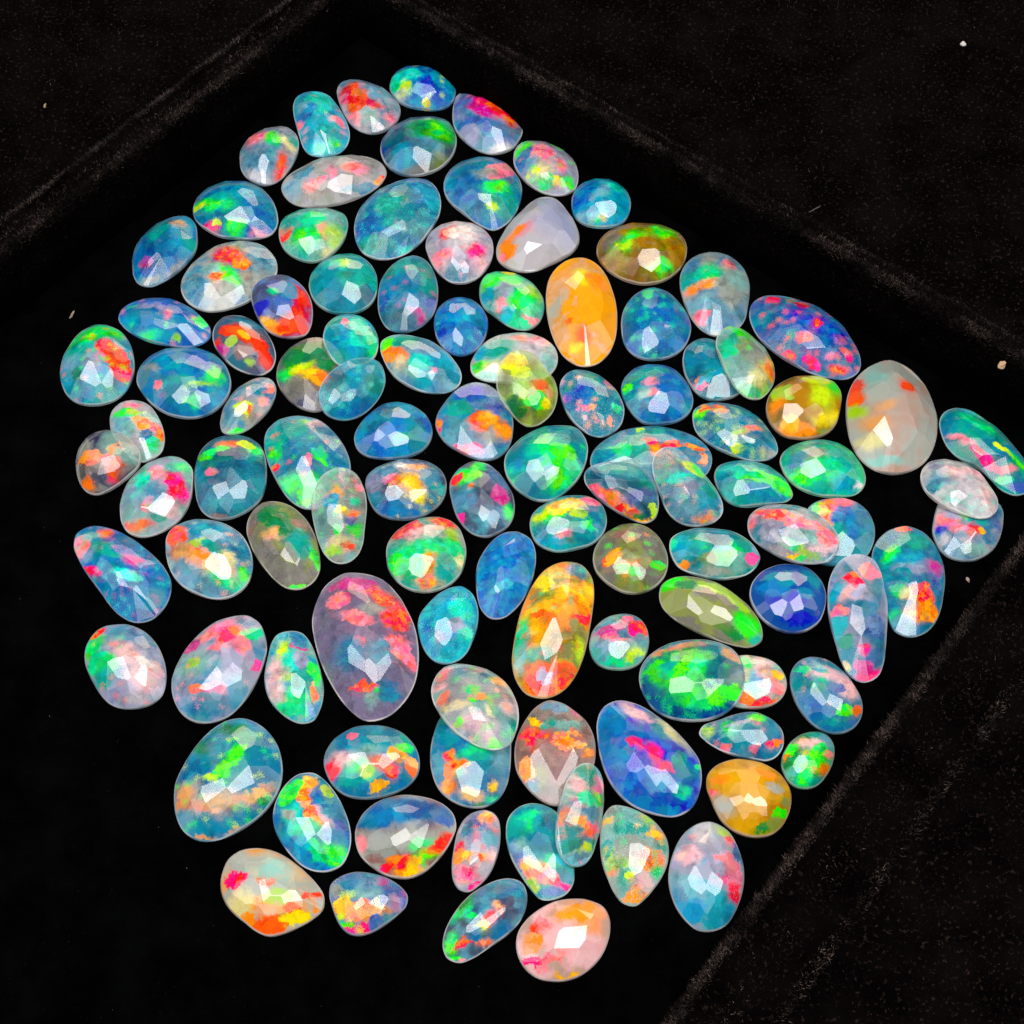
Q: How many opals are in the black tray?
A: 108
